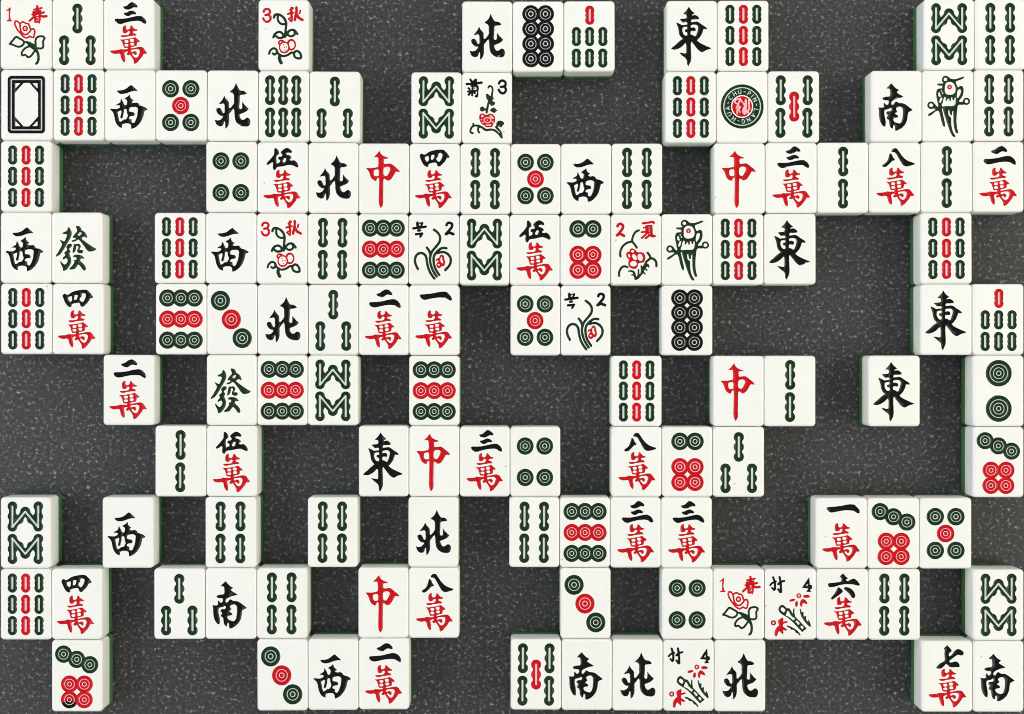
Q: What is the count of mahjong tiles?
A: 128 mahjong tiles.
